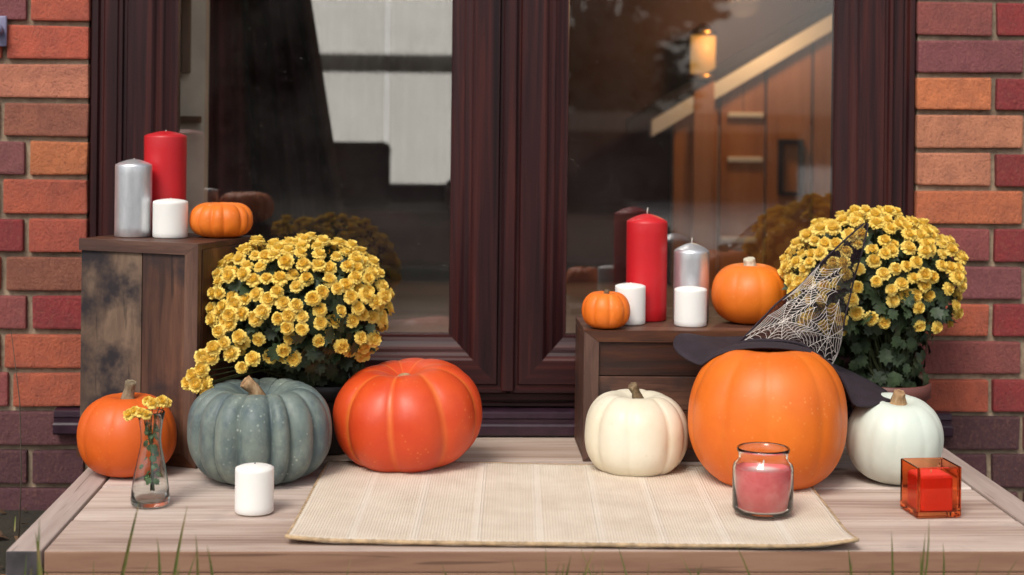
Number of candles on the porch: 10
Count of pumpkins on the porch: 9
